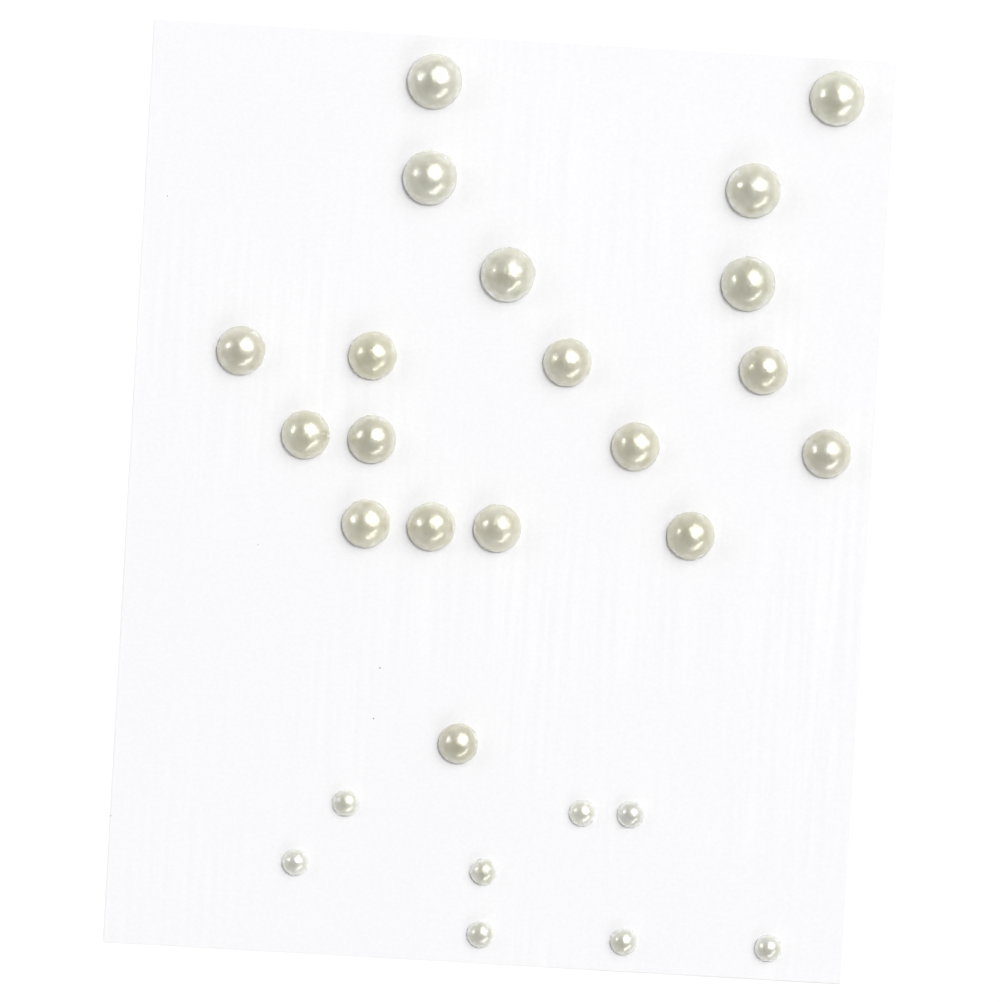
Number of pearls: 27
